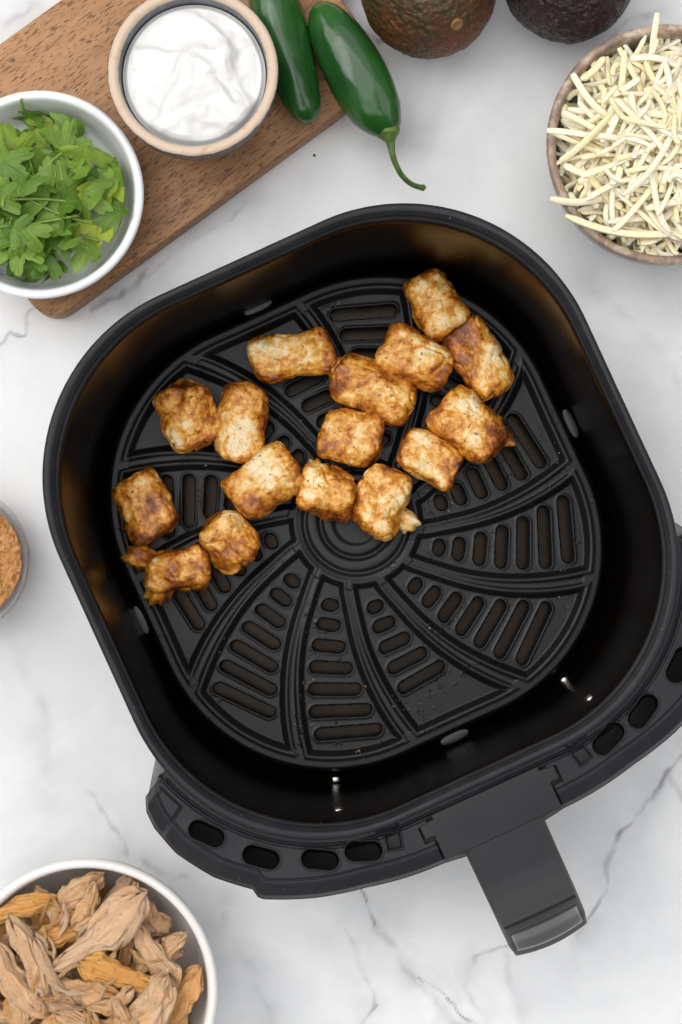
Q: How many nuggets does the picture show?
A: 16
